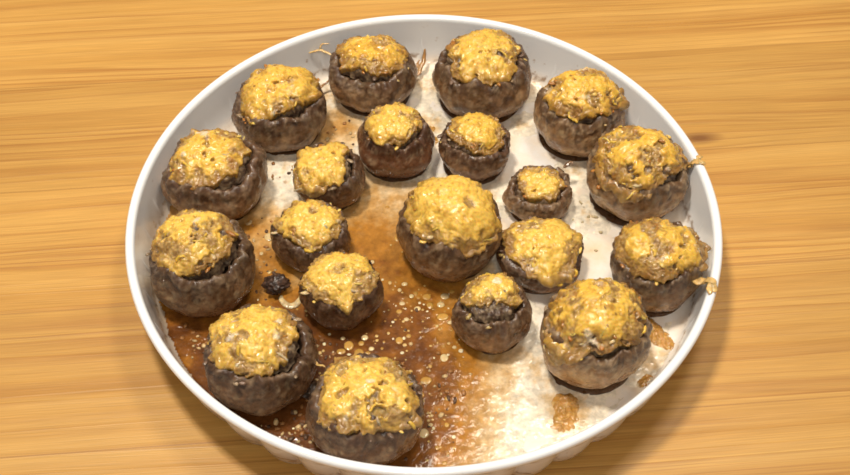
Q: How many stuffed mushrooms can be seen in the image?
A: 20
